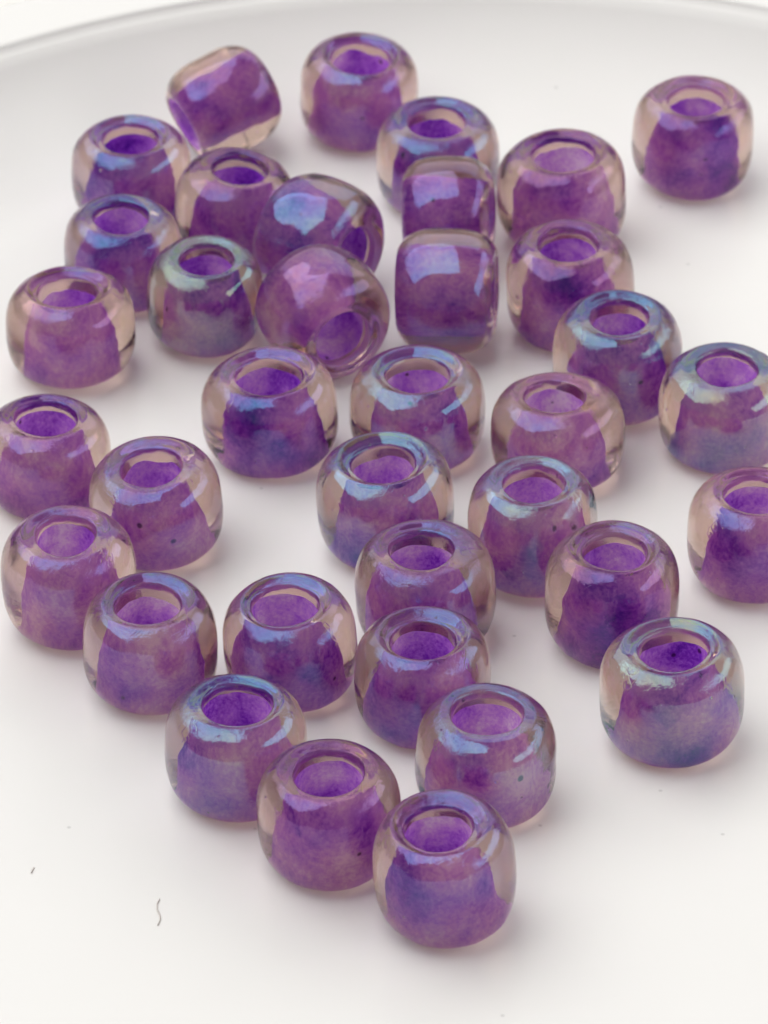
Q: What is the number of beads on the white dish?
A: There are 36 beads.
